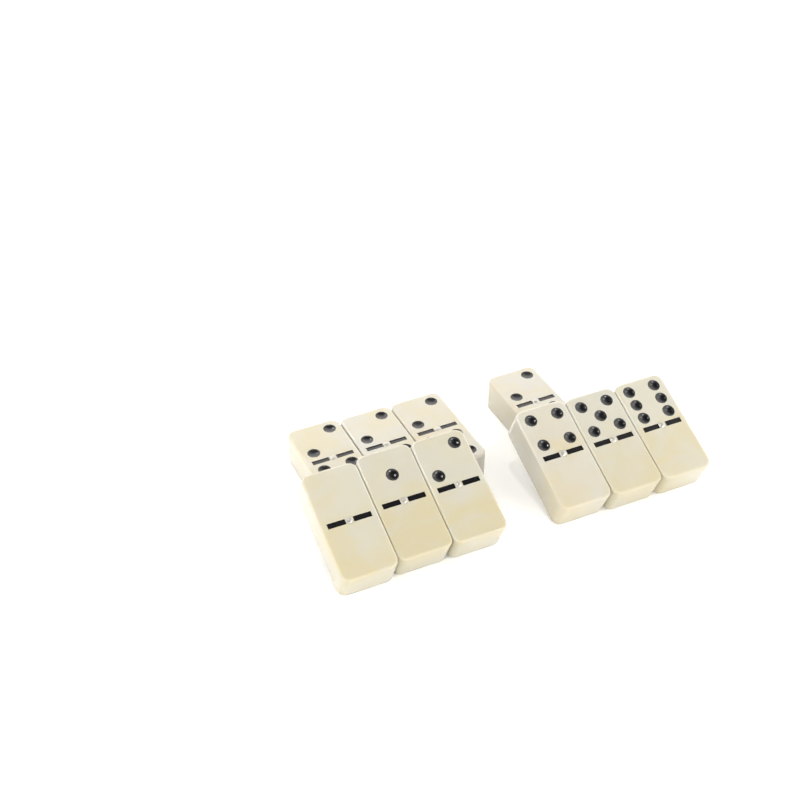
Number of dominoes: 10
